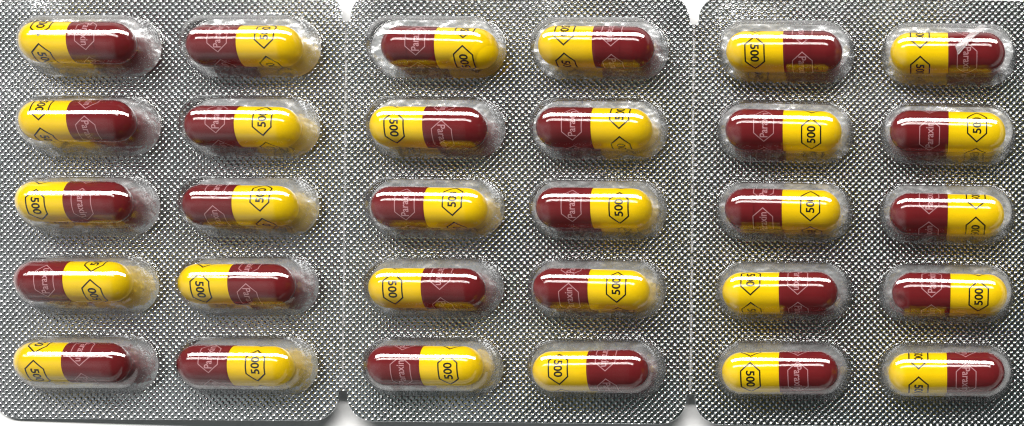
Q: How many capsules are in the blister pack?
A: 30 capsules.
